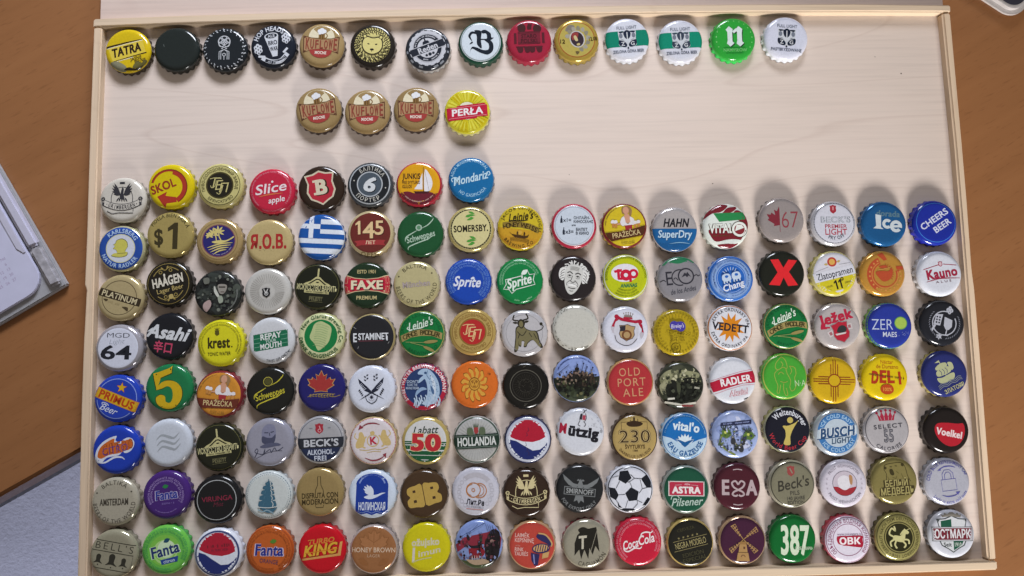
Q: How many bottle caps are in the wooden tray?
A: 145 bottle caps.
